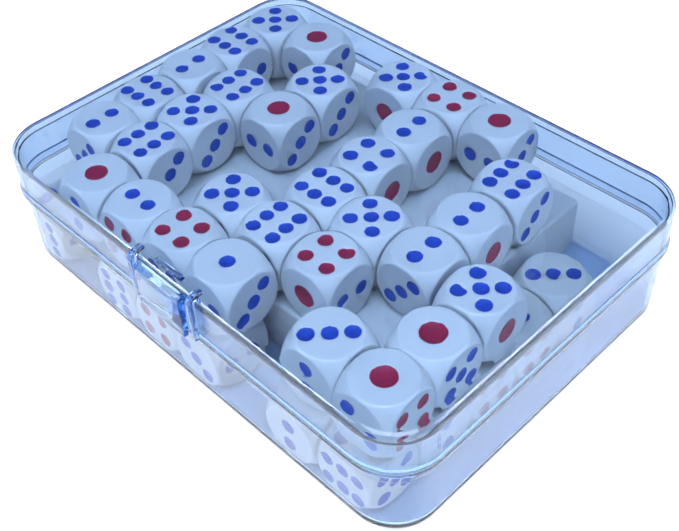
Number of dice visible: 42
